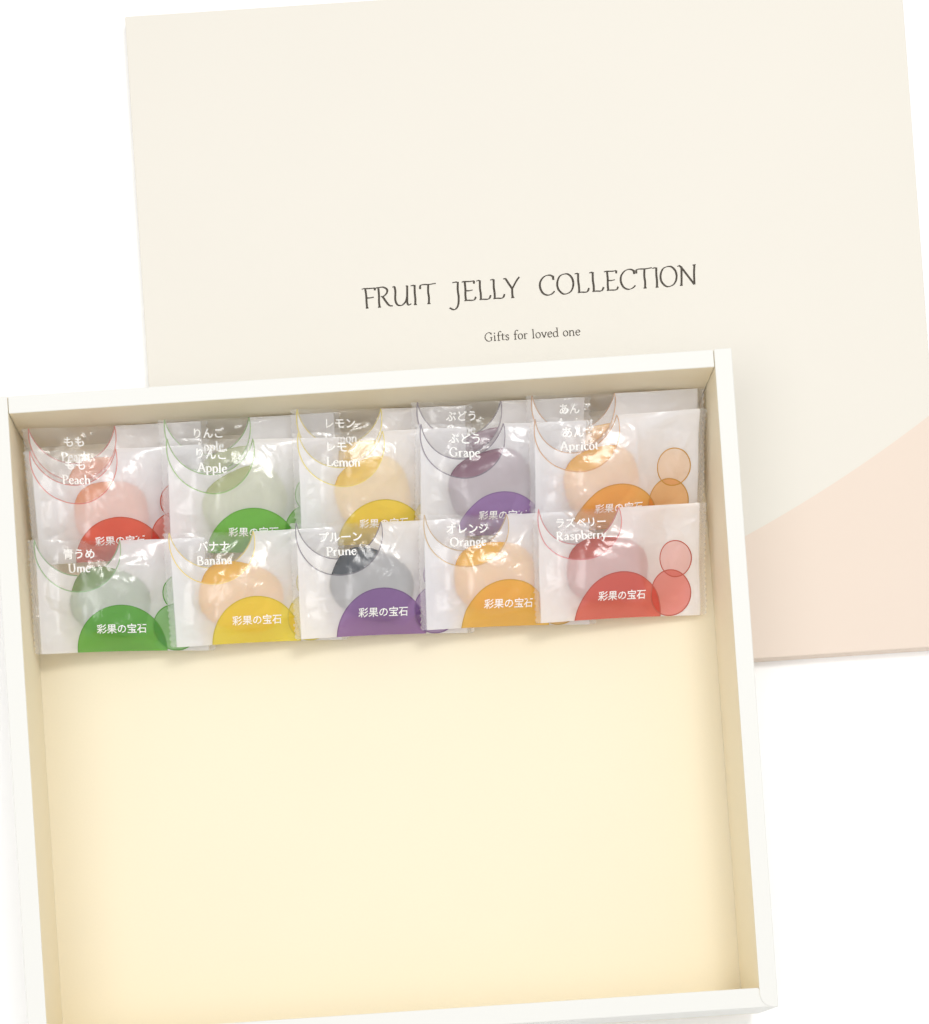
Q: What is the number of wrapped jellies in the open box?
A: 15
